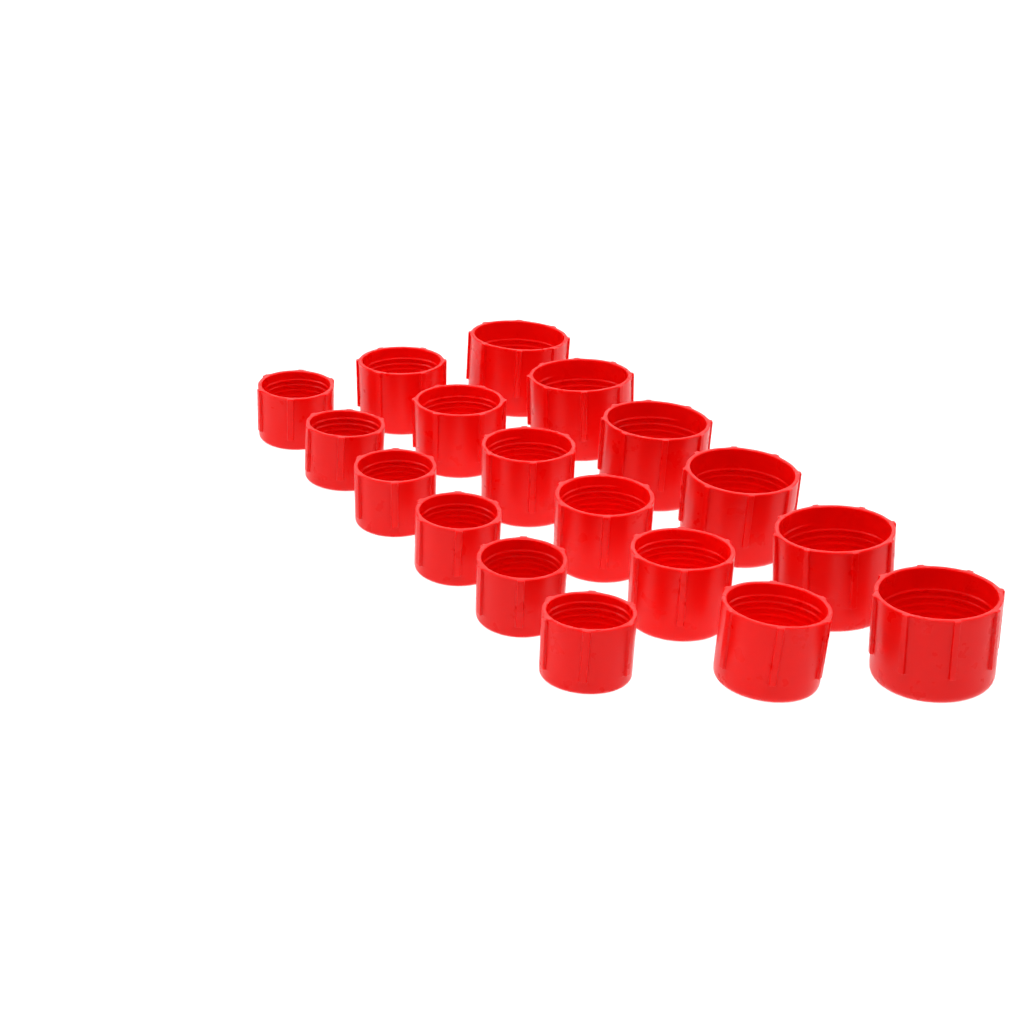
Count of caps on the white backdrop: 18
